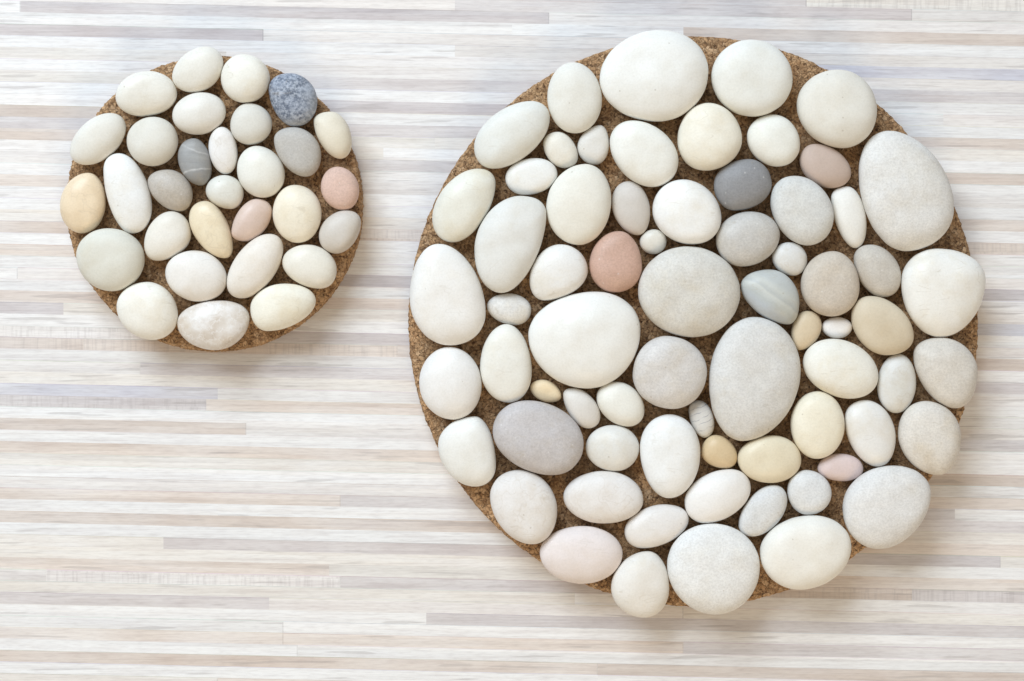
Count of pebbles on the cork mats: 99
